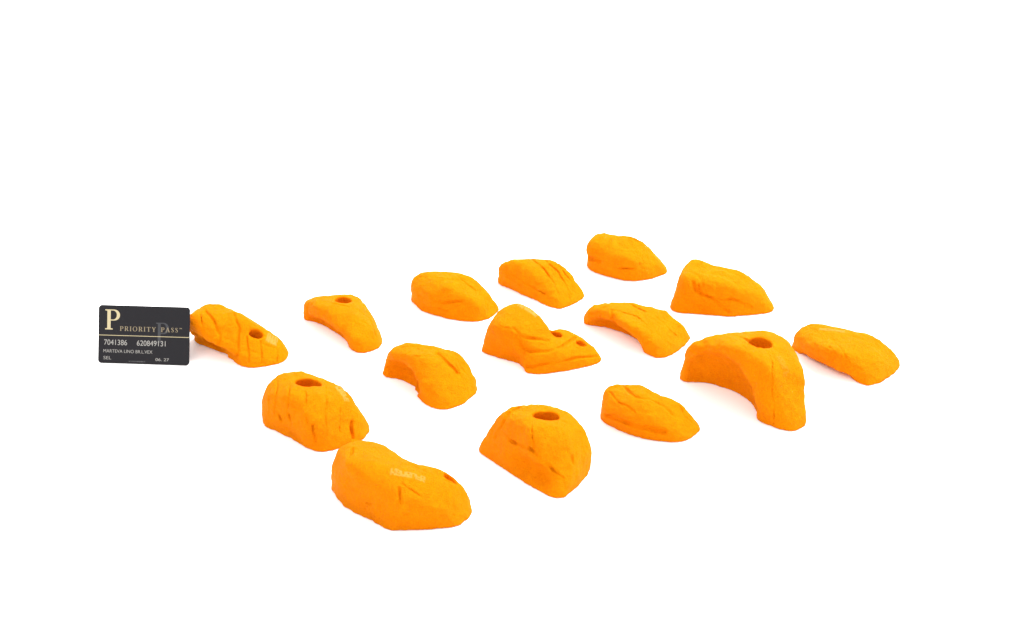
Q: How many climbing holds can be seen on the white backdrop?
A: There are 15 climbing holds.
